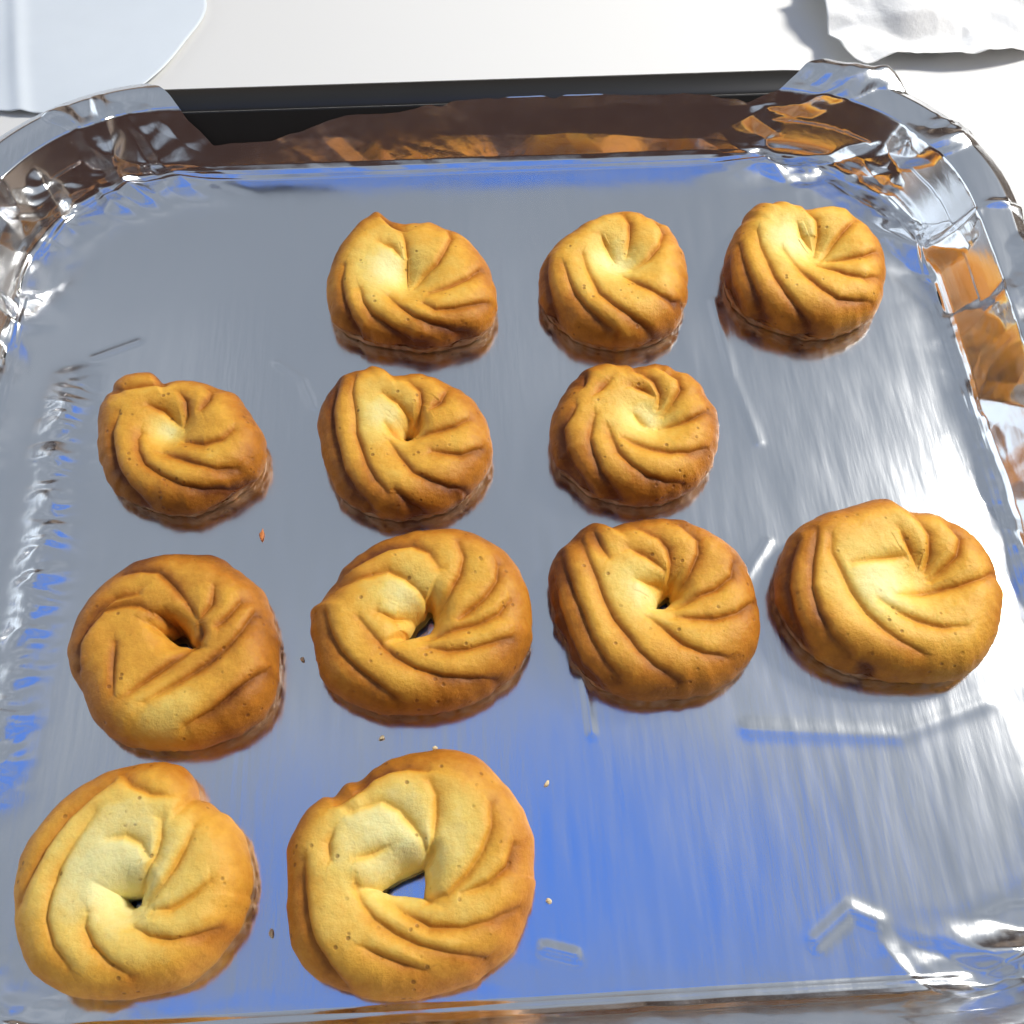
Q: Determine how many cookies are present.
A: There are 12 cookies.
